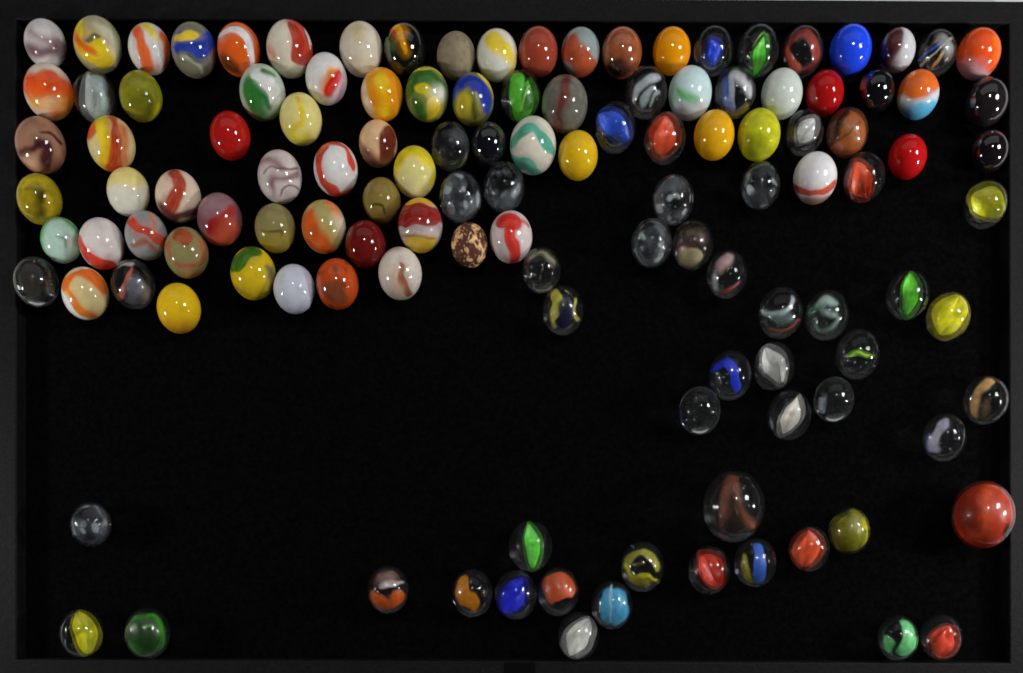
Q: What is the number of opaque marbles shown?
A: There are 68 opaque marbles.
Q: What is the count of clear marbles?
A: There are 57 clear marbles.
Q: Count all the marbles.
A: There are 125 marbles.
